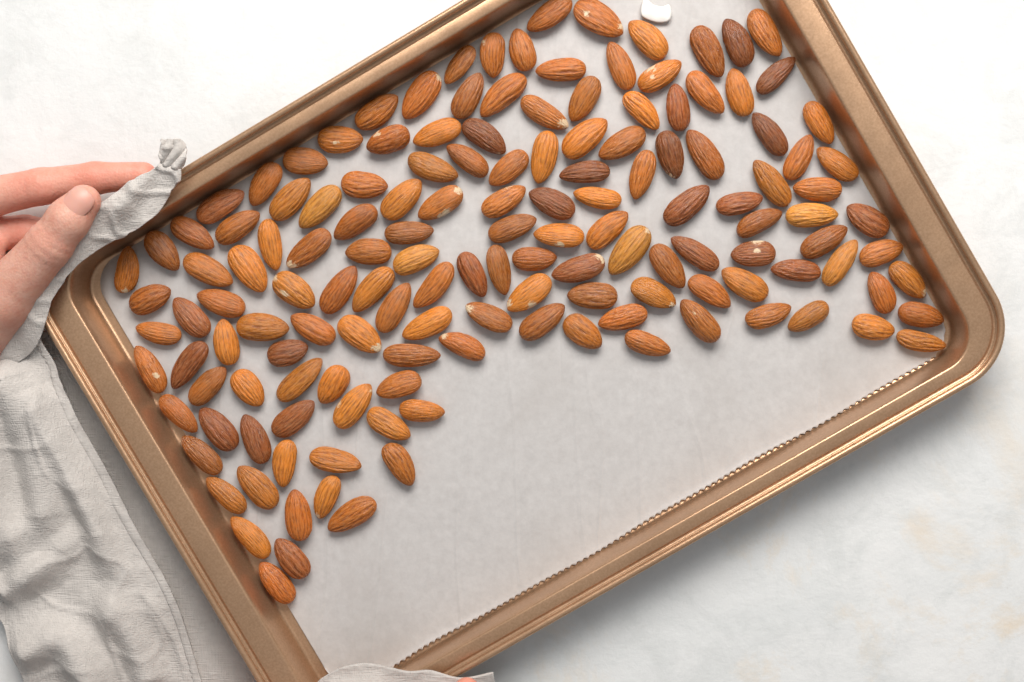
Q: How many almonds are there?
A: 147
